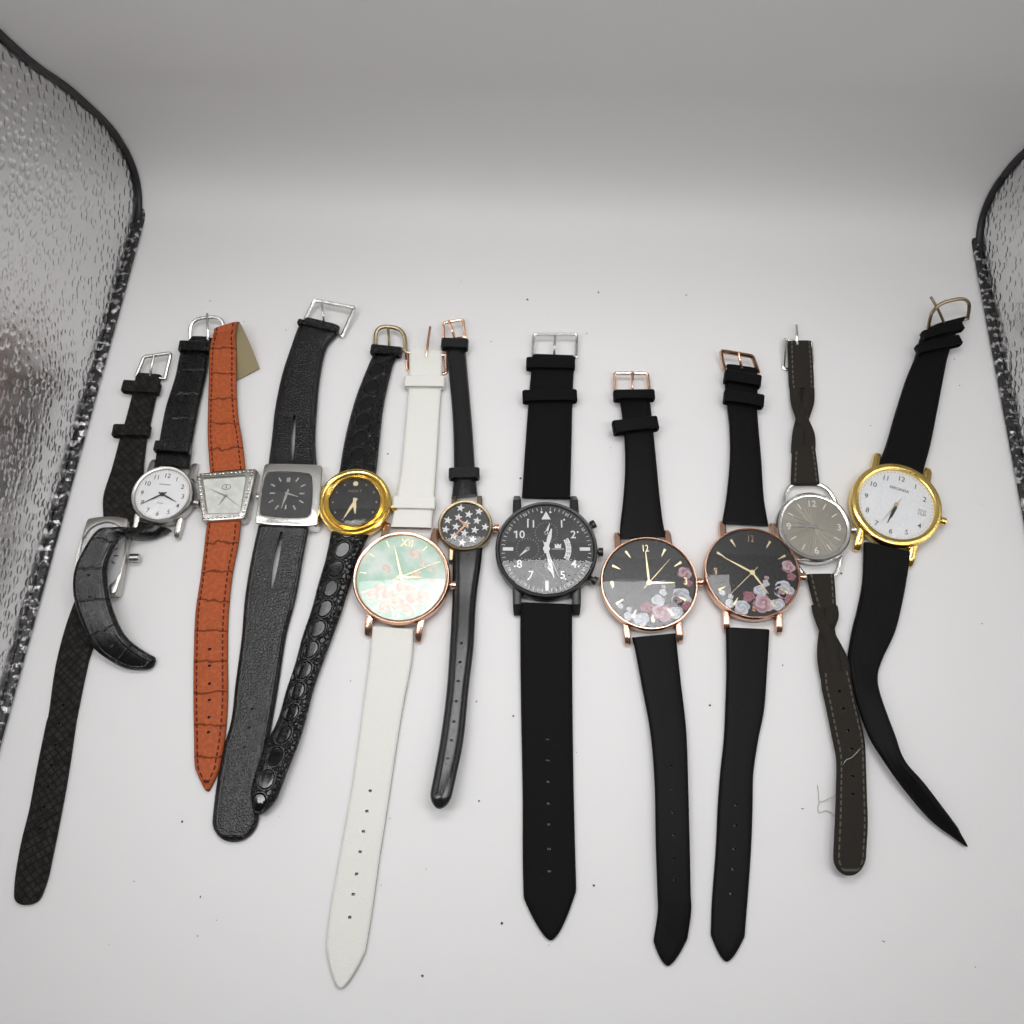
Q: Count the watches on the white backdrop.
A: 12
